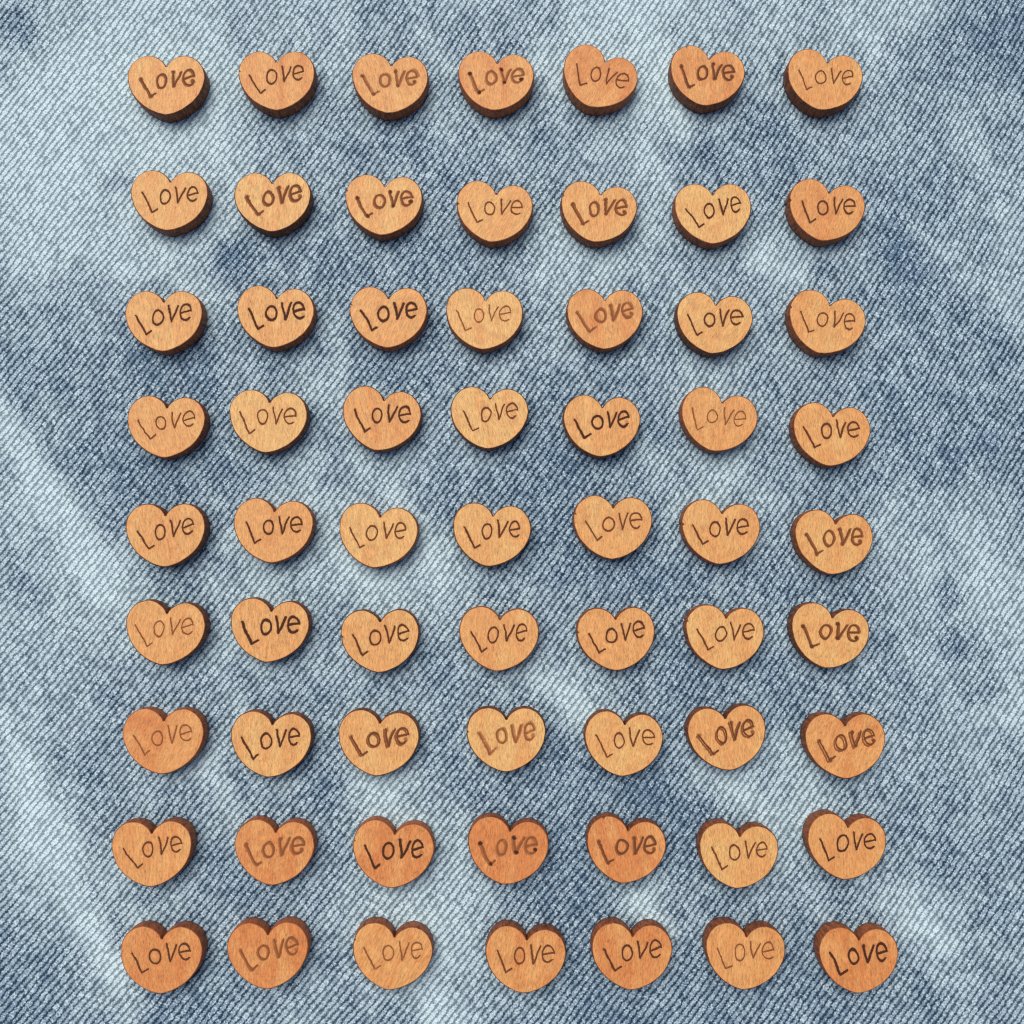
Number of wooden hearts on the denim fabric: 63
